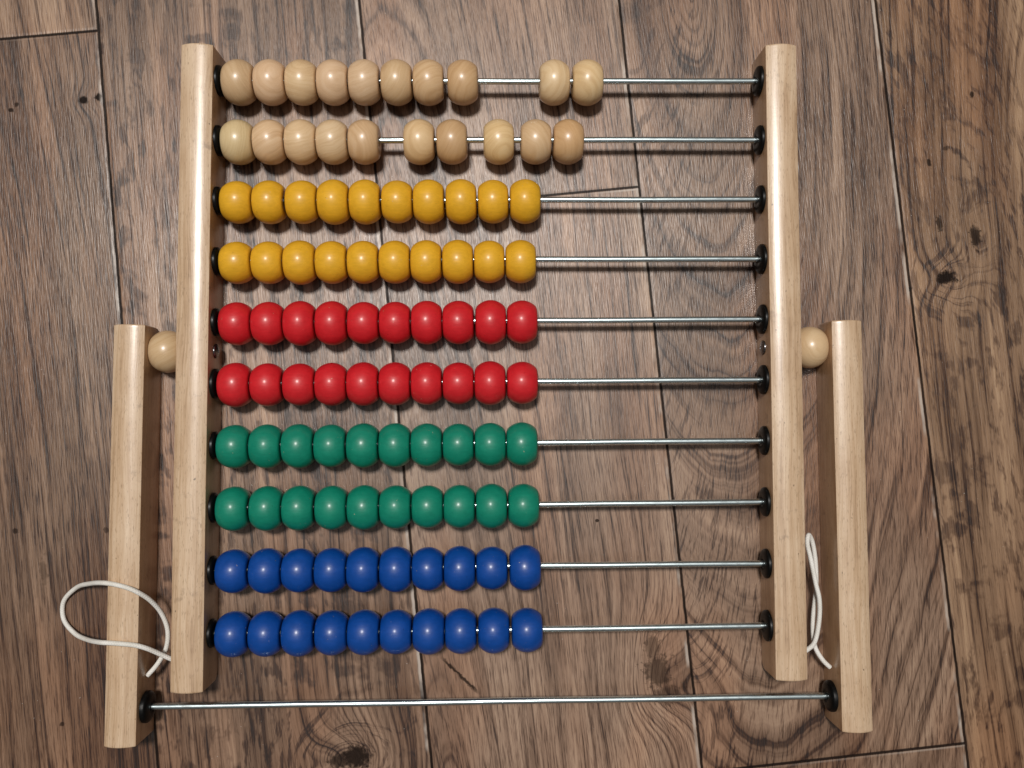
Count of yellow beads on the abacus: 20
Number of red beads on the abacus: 20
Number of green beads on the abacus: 20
